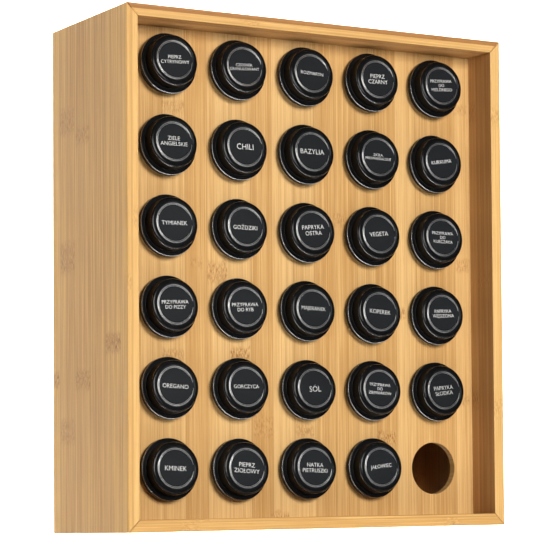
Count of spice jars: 29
